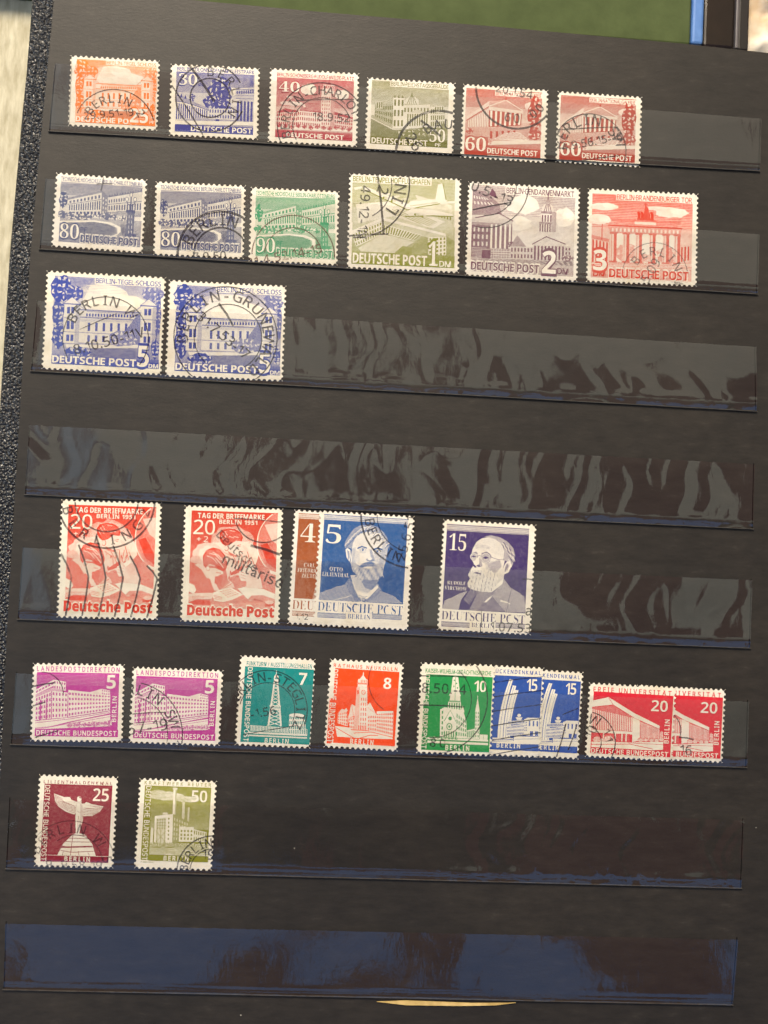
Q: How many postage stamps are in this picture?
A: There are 30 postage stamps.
